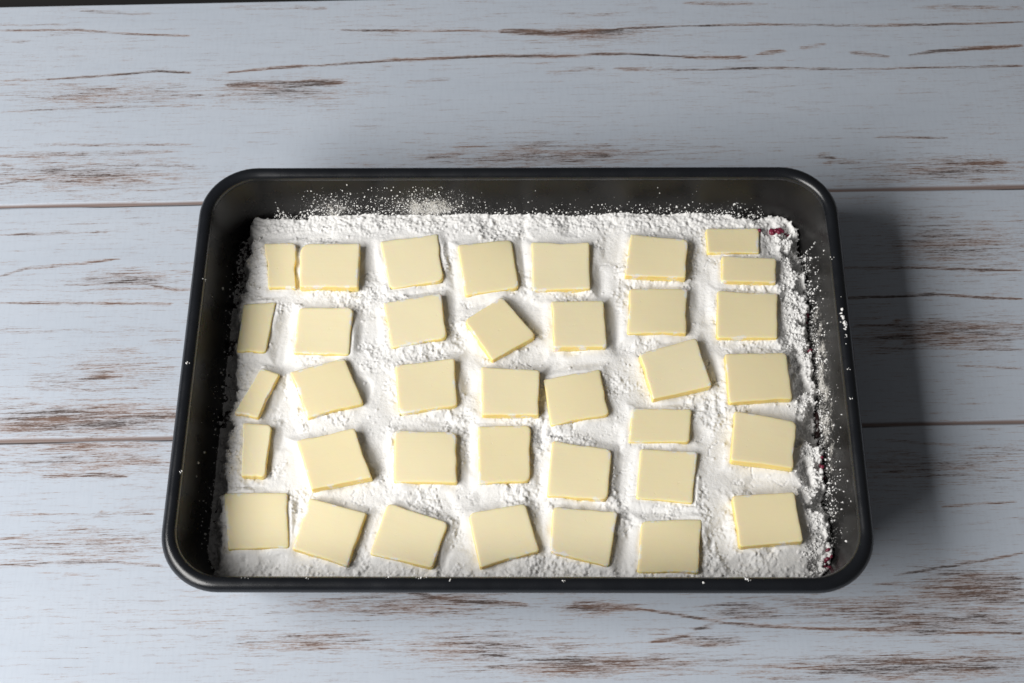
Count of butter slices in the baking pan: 37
